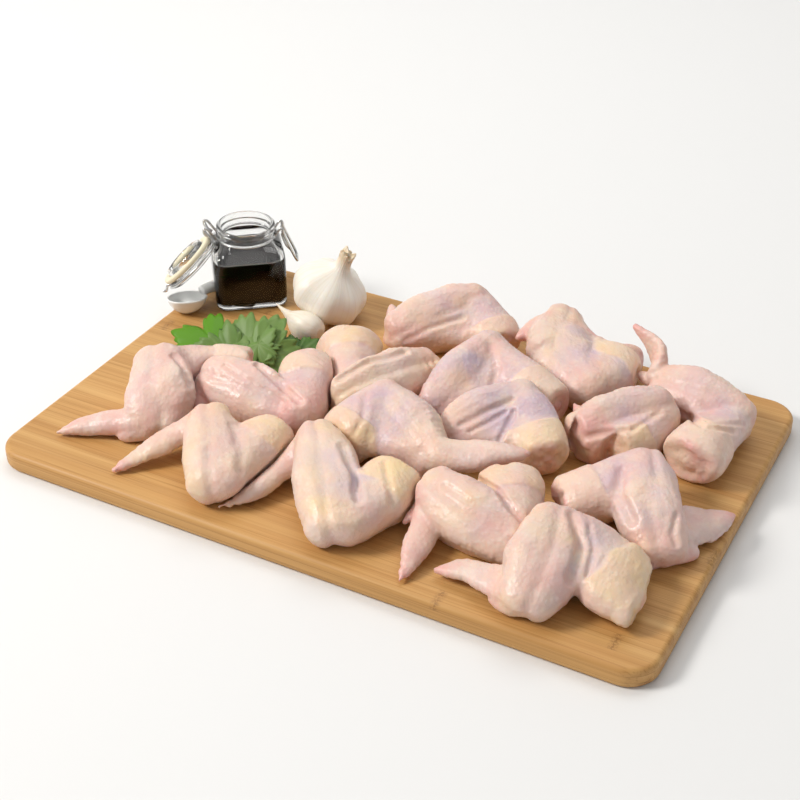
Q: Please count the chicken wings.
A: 15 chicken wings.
